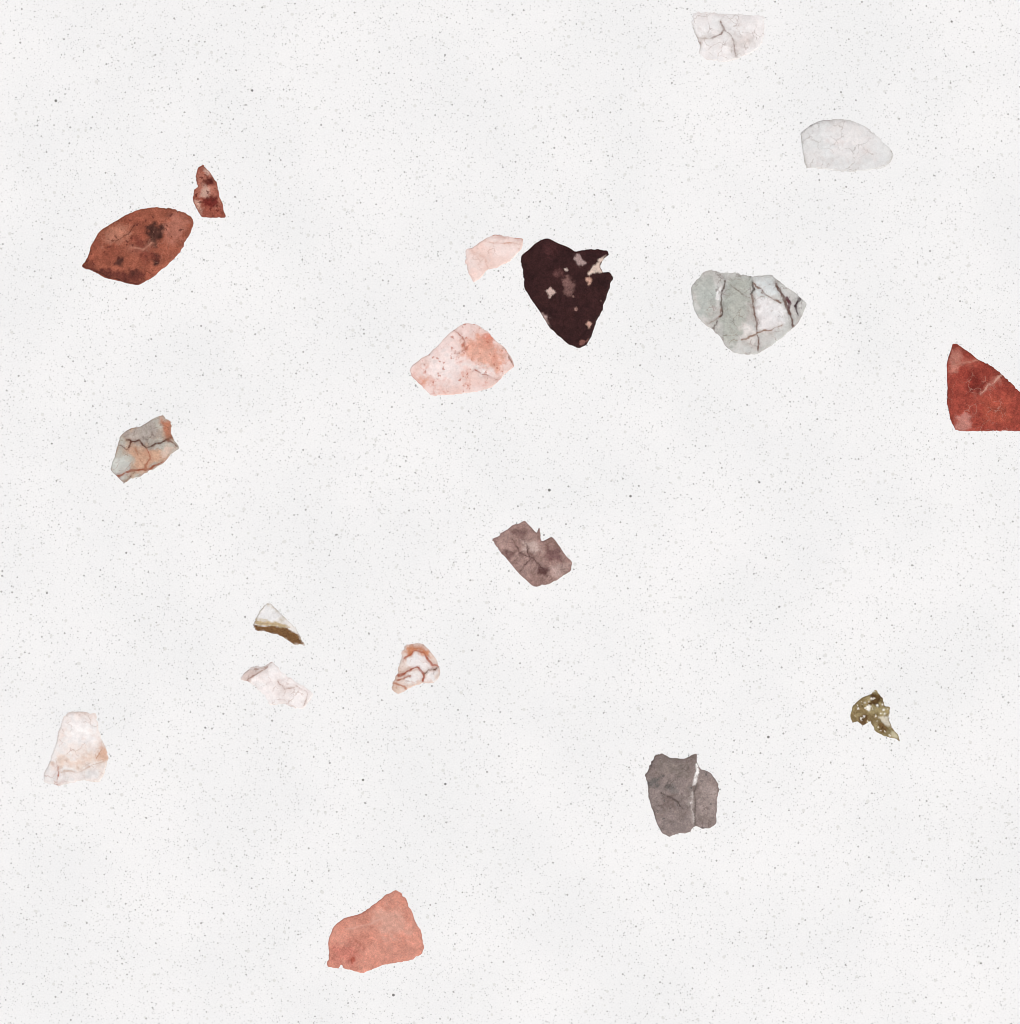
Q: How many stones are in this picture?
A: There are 18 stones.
